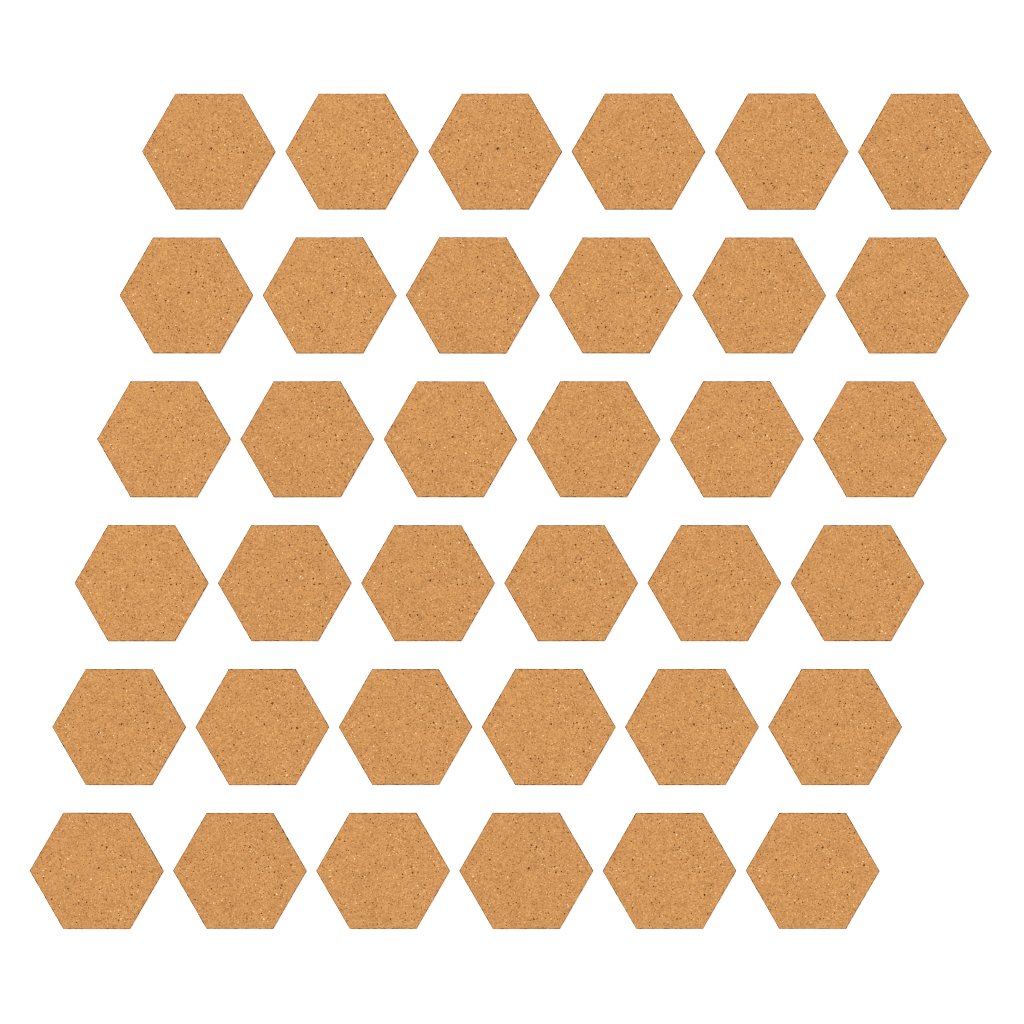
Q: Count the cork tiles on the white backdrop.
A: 36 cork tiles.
